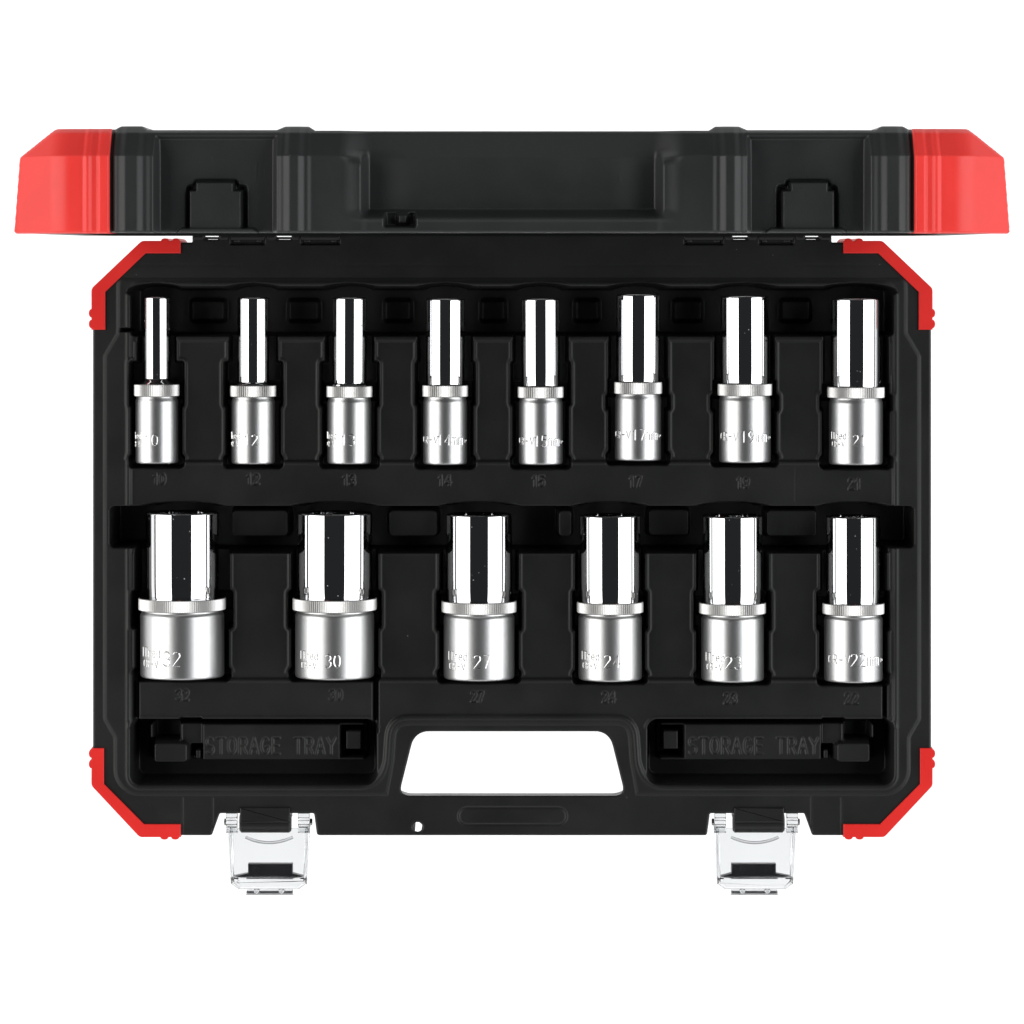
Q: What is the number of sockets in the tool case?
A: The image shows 14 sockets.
